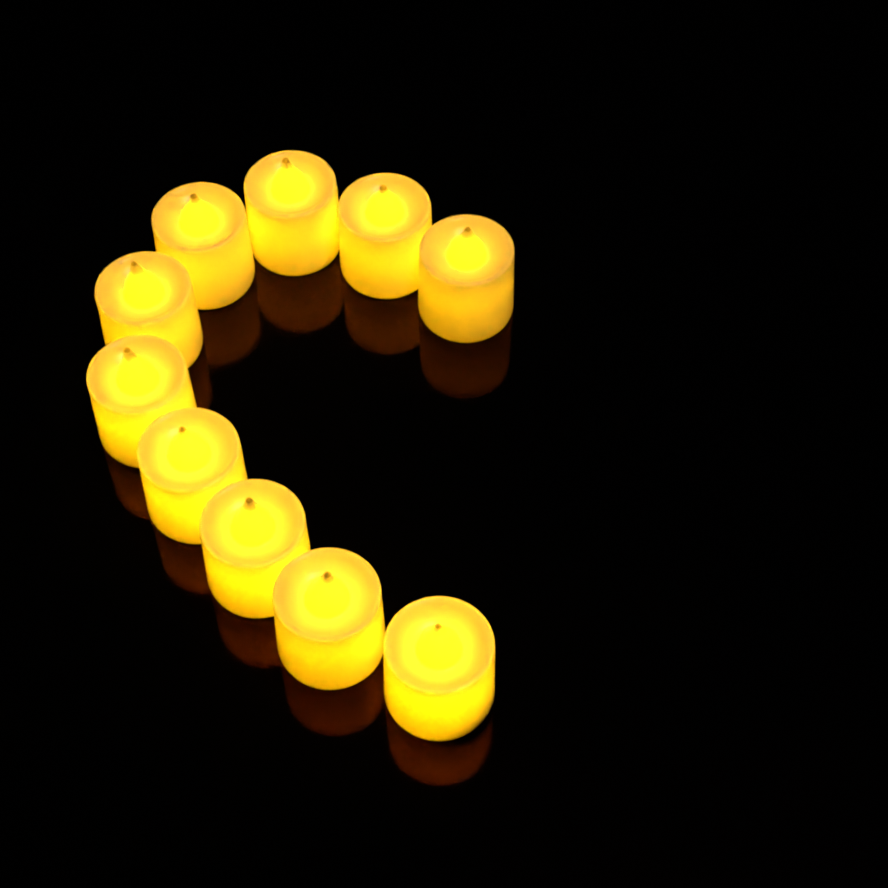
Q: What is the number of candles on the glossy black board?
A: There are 10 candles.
